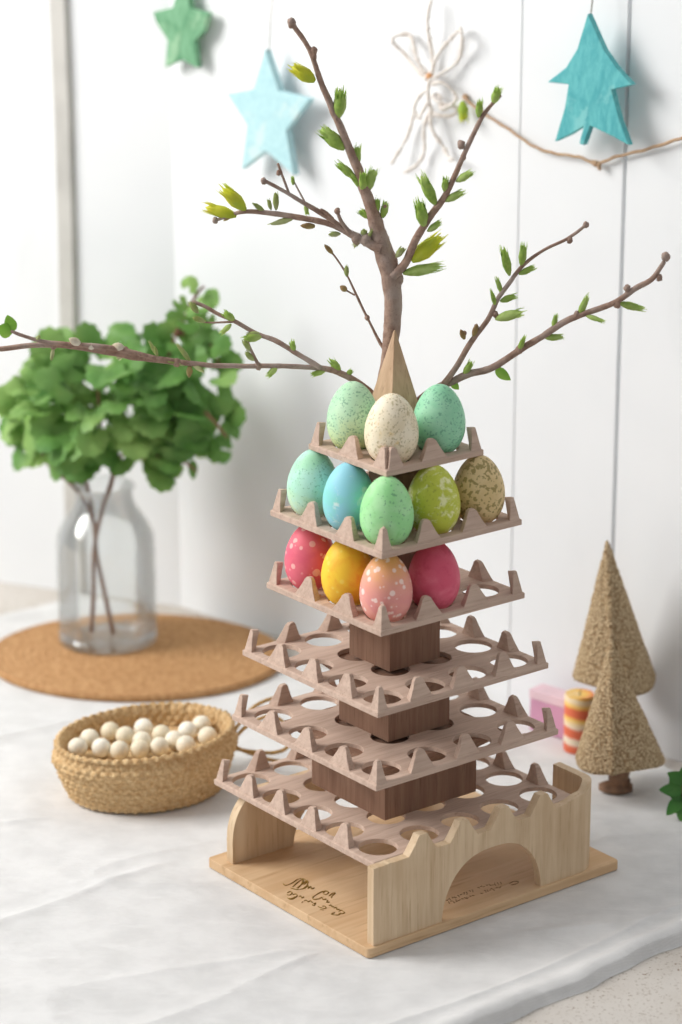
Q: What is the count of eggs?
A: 12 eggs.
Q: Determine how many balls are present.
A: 16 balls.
